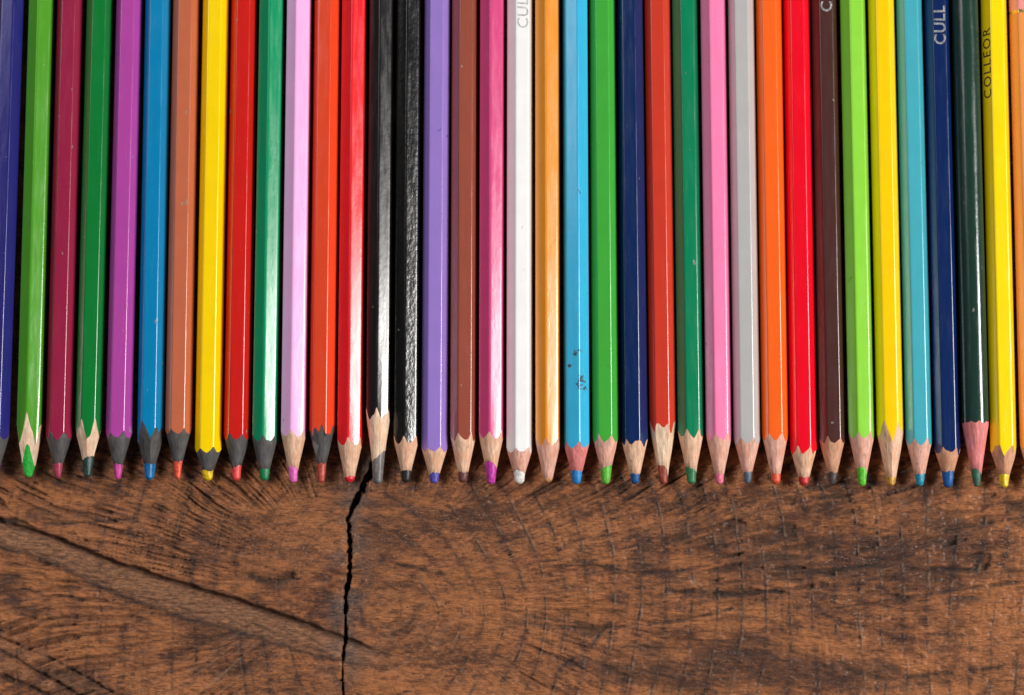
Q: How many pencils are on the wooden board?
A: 37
